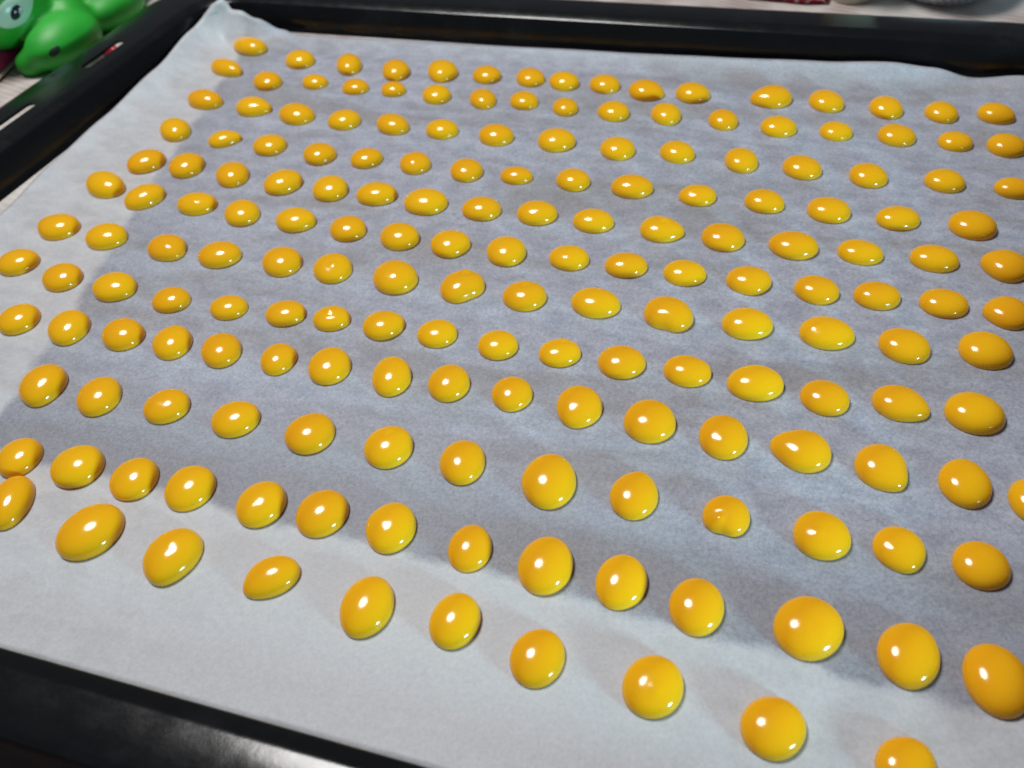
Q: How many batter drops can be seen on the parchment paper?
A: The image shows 182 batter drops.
